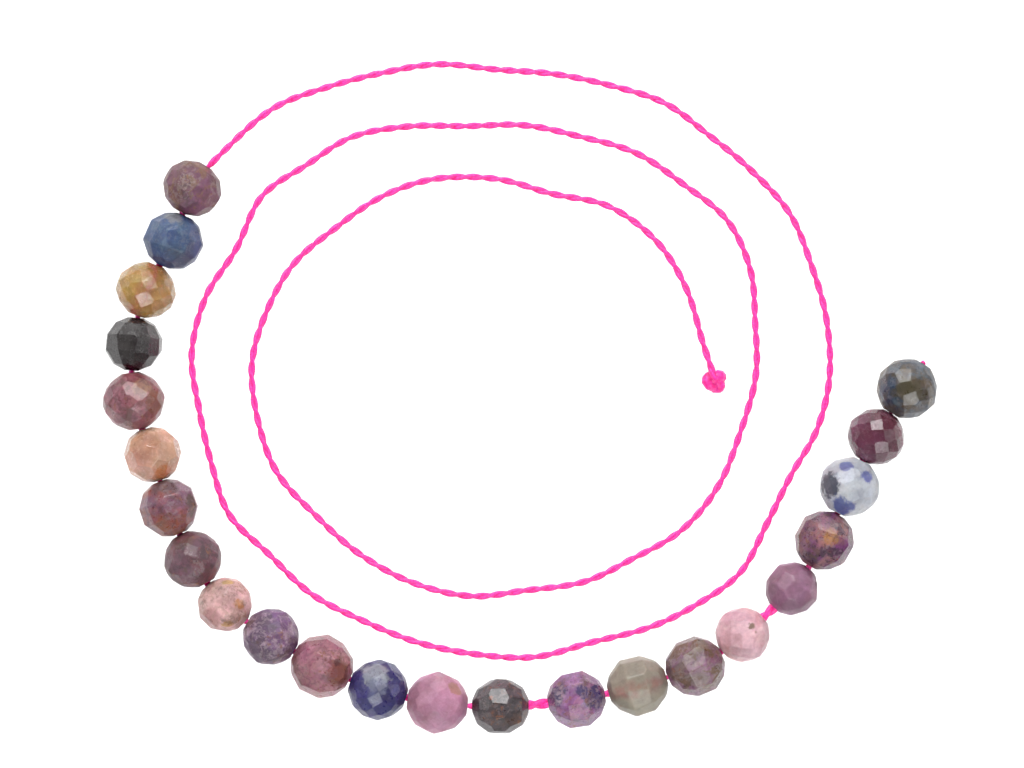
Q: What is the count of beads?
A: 23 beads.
